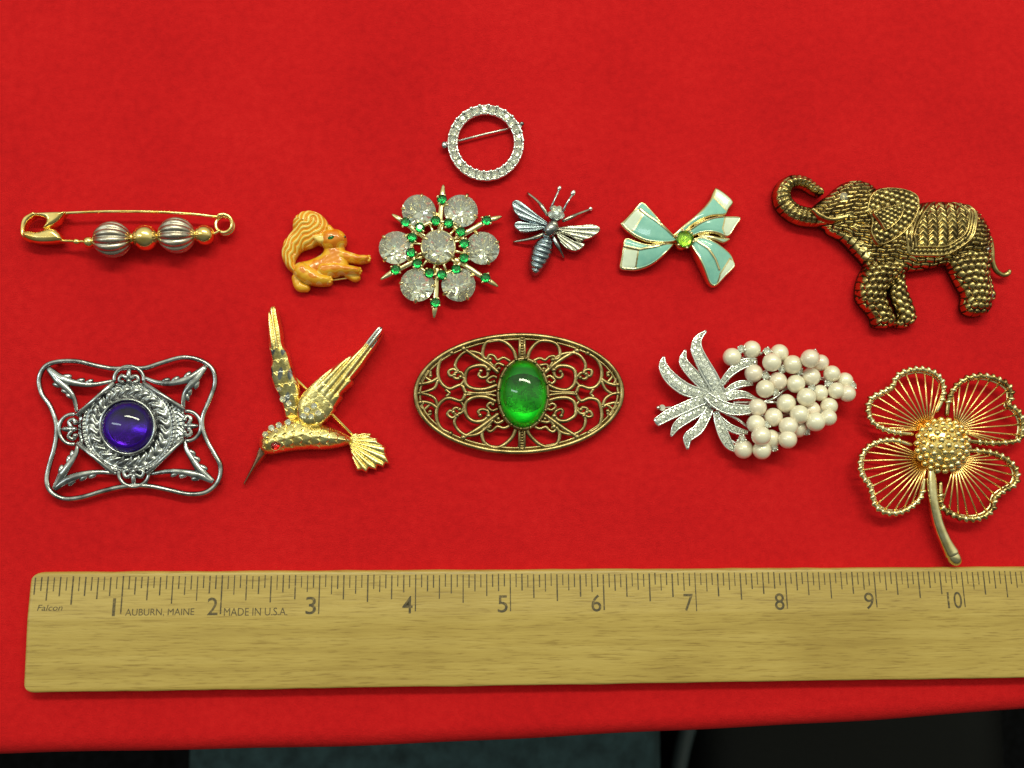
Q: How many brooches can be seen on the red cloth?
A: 12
